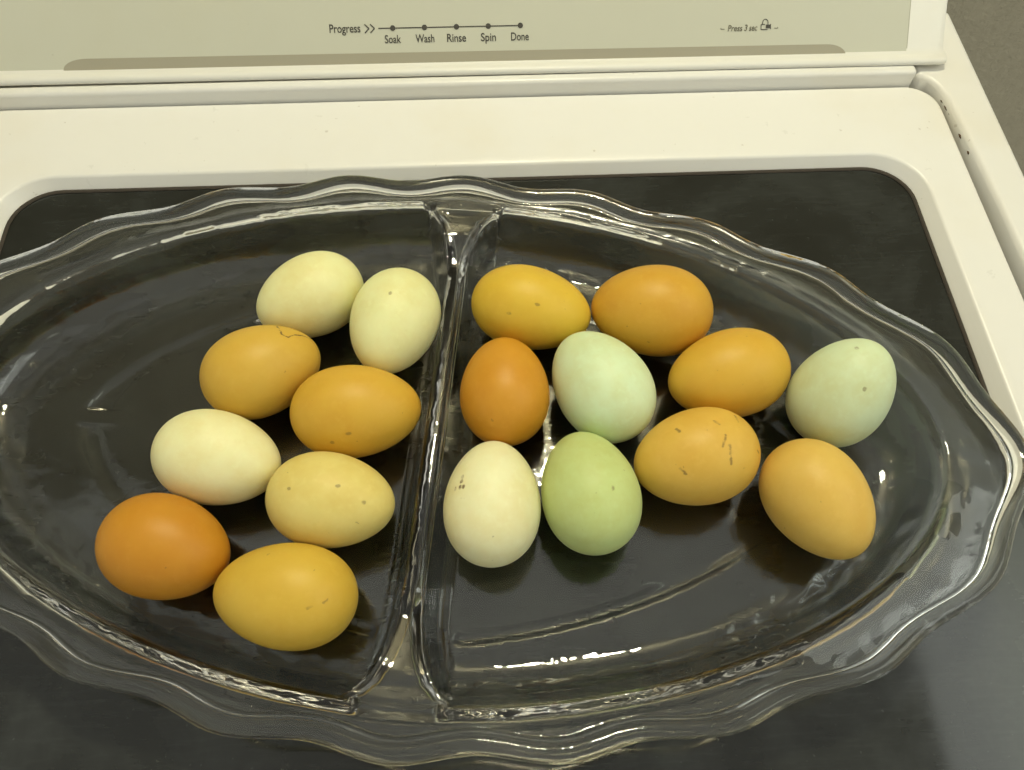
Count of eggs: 18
